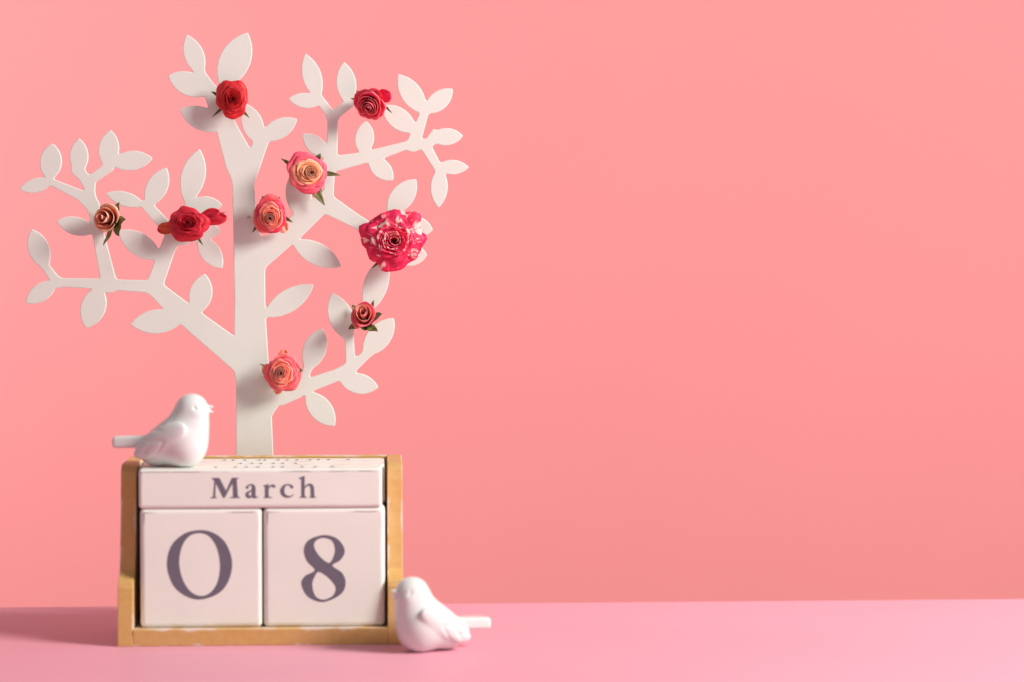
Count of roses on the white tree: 9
